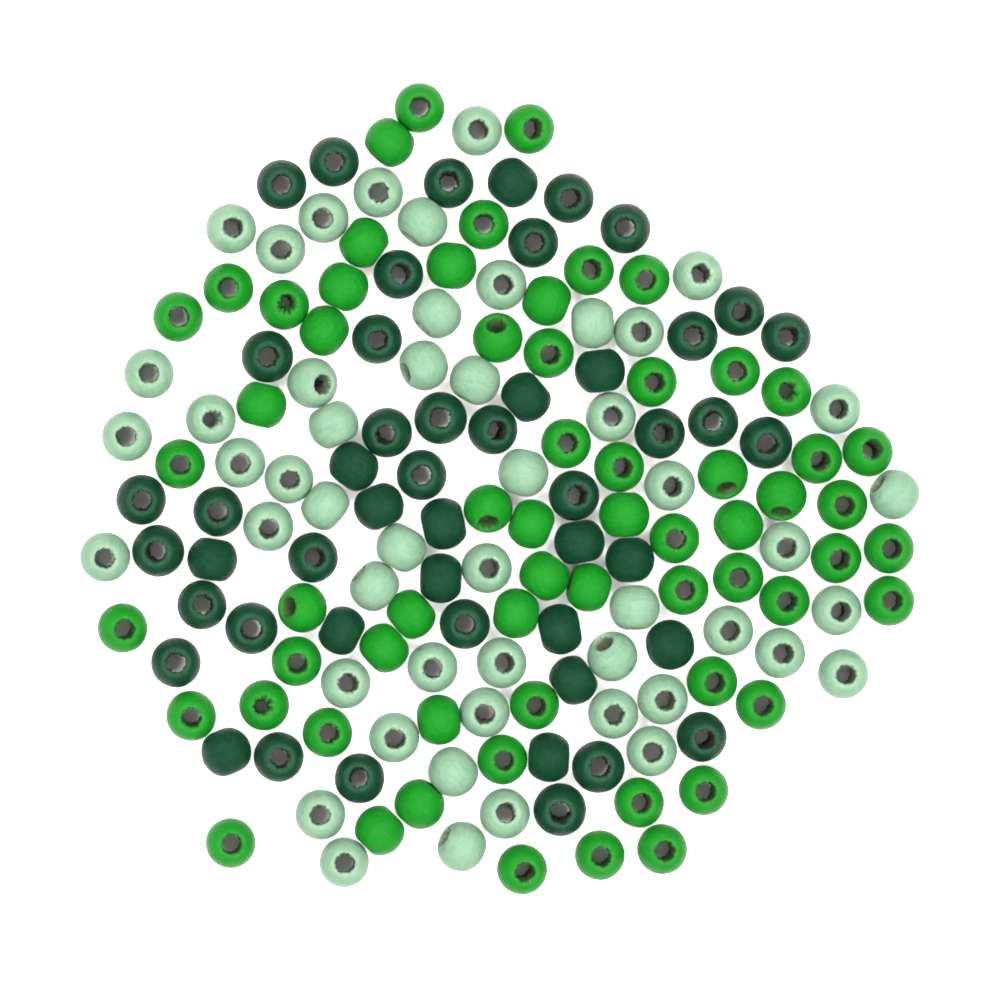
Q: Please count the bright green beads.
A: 63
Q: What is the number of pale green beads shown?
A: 51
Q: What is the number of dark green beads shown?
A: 49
